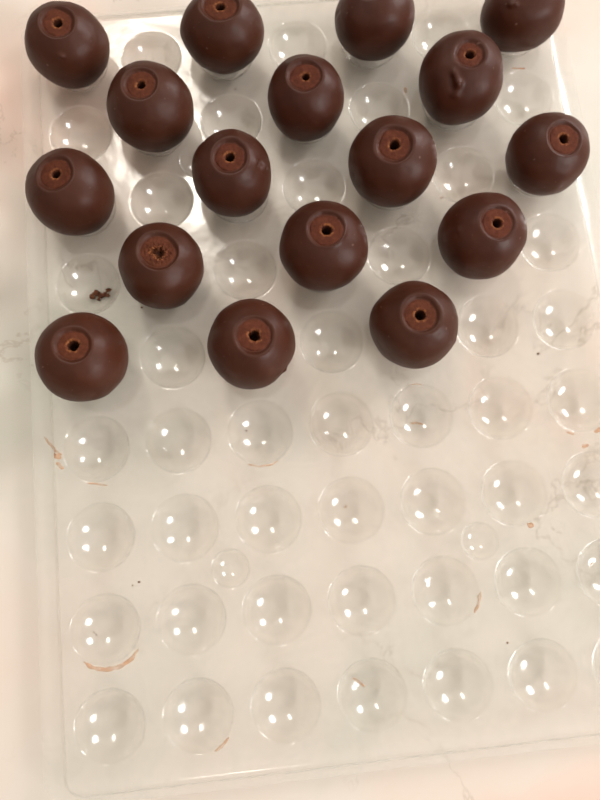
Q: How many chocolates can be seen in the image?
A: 17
